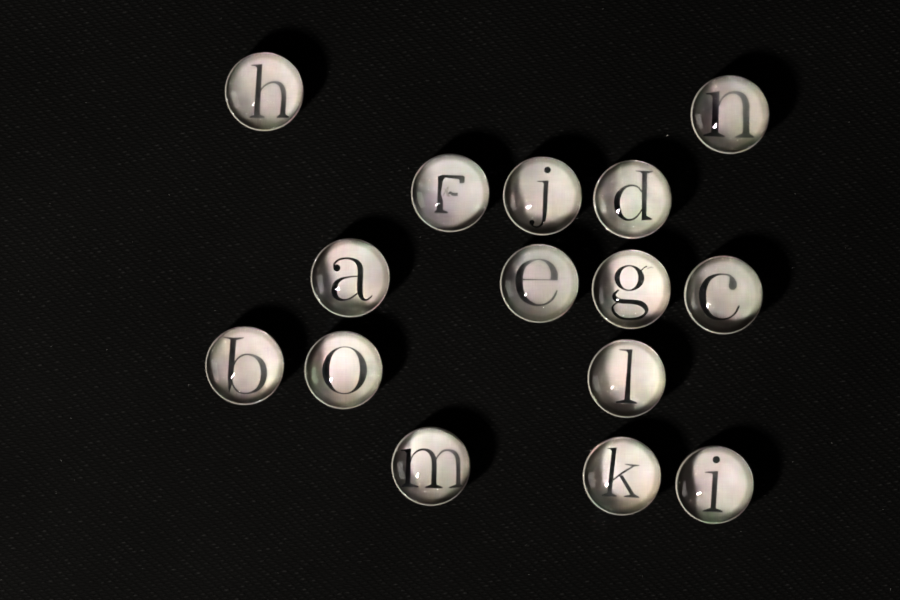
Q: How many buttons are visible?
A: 15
